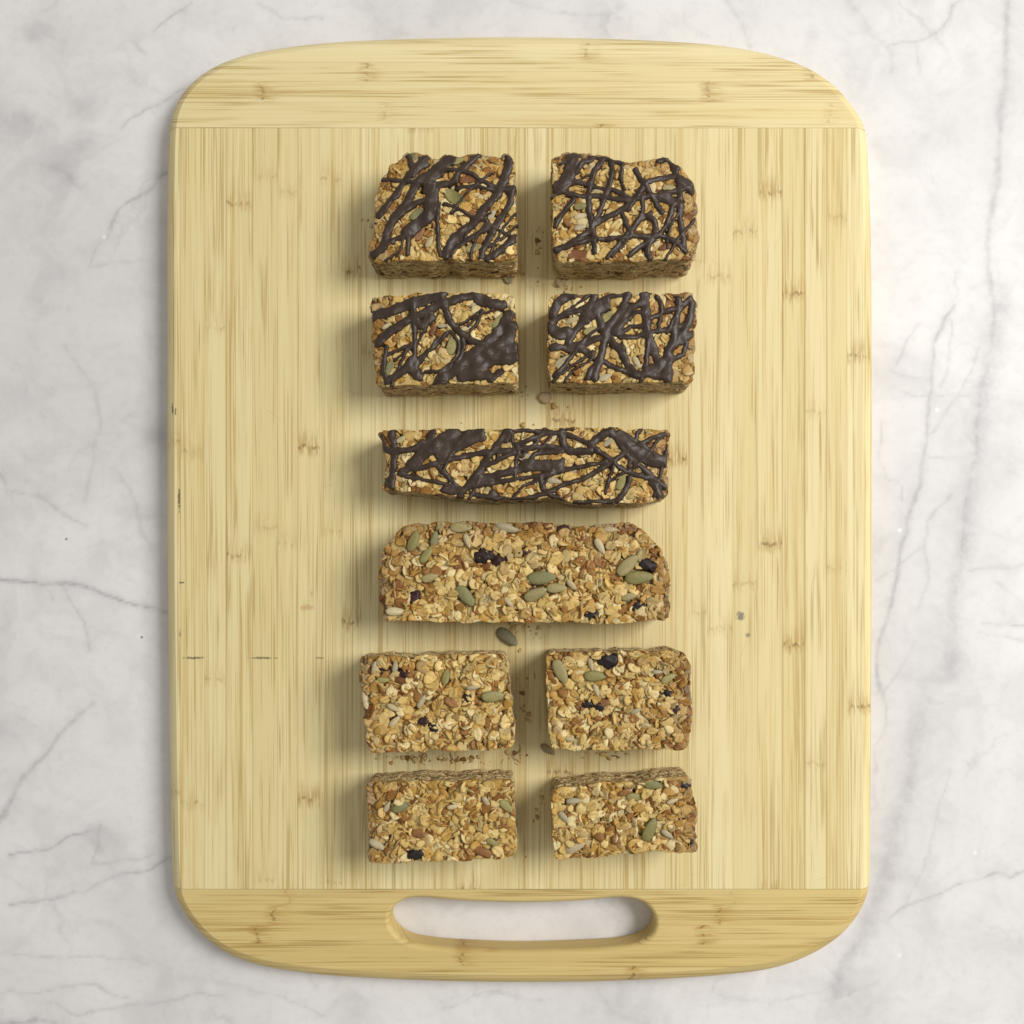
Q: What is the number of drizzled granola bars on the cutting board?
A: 5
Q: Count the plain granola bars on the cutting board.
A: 5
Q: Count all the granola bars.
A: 10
